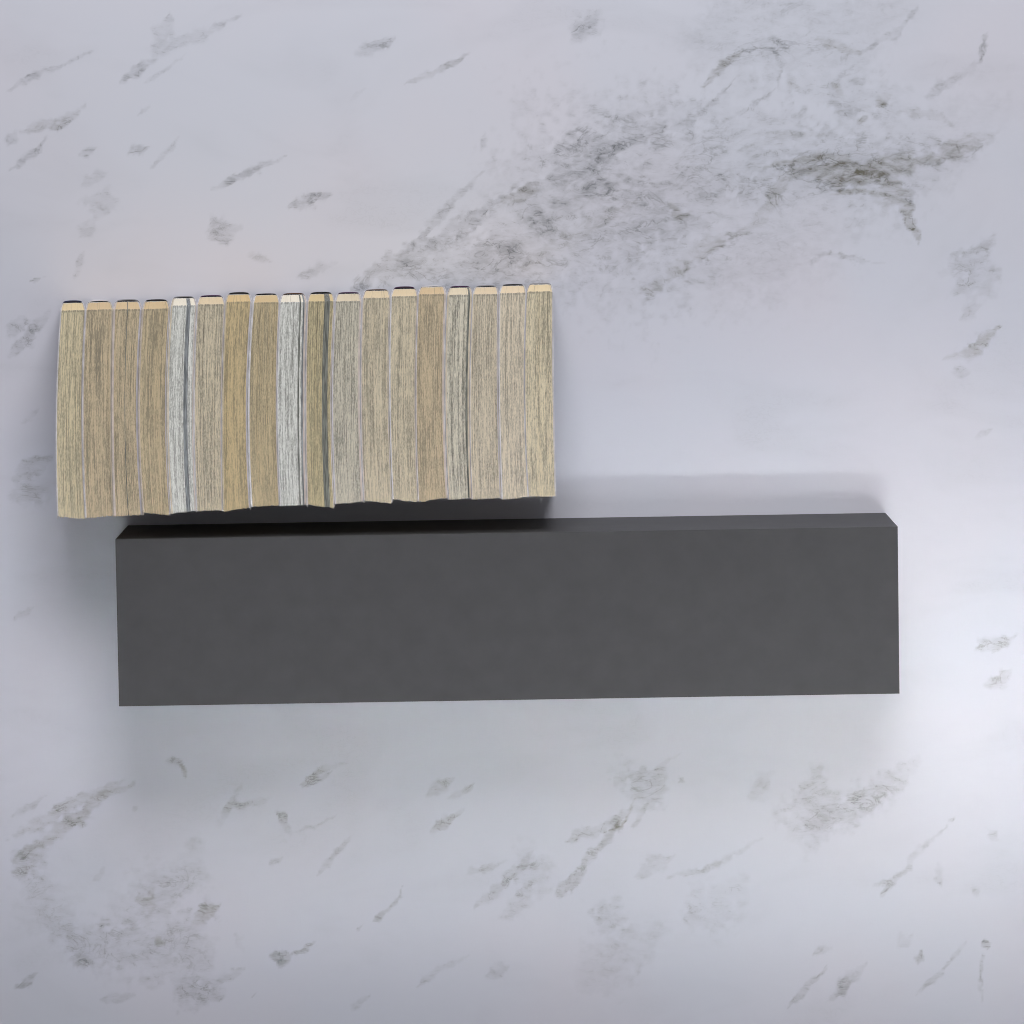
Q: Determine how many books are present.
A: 18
